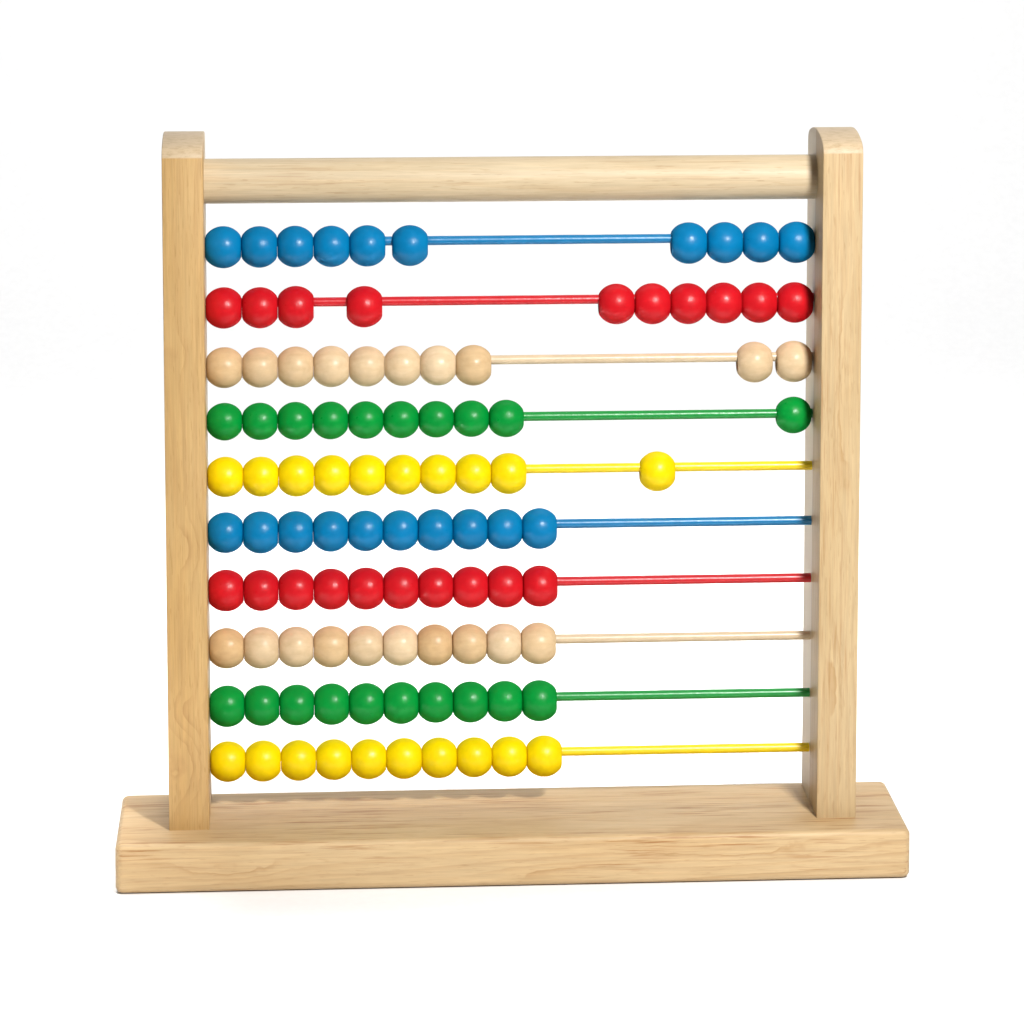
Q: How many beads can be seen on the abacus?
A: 100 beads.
